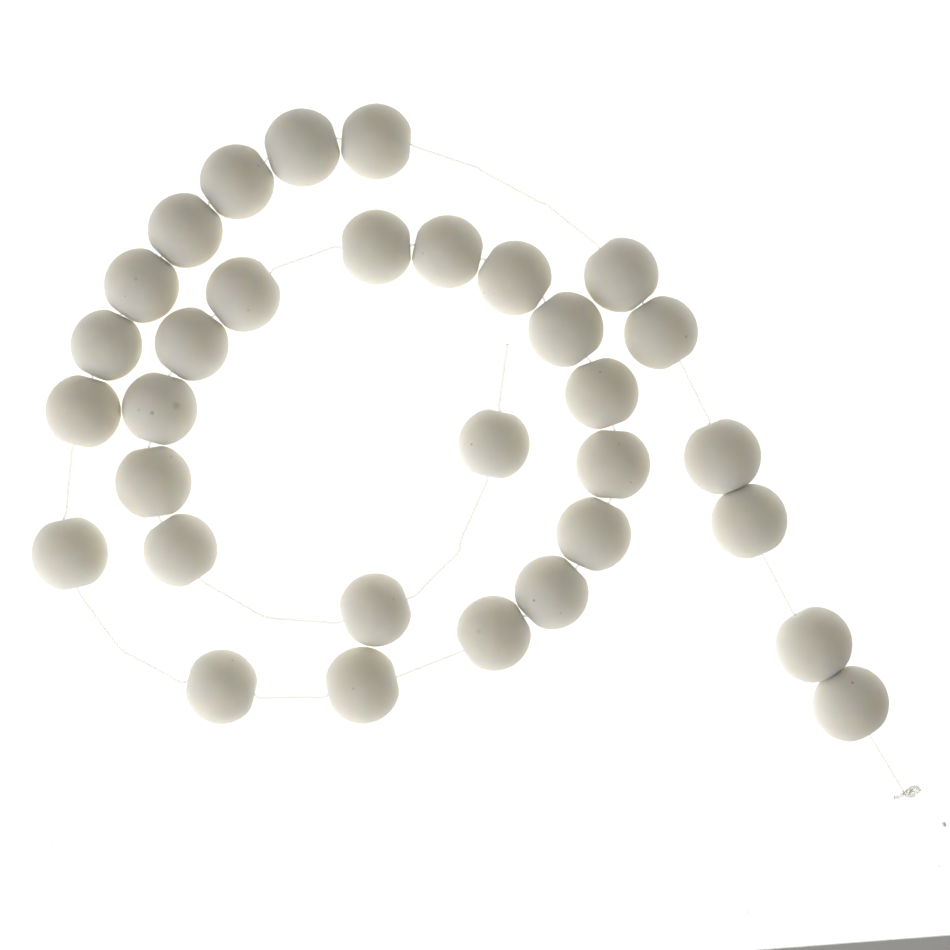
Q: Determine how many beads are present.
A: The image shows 32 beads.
